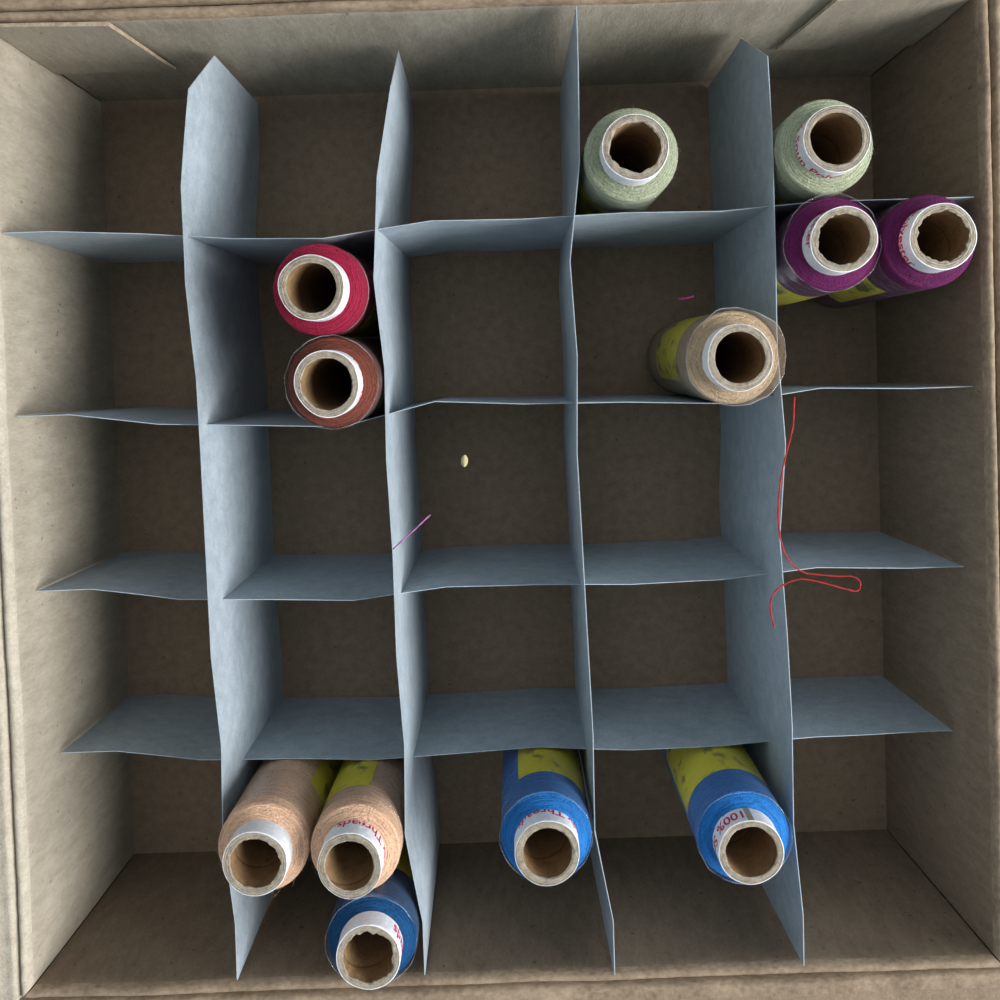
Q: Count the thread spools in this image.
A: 12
